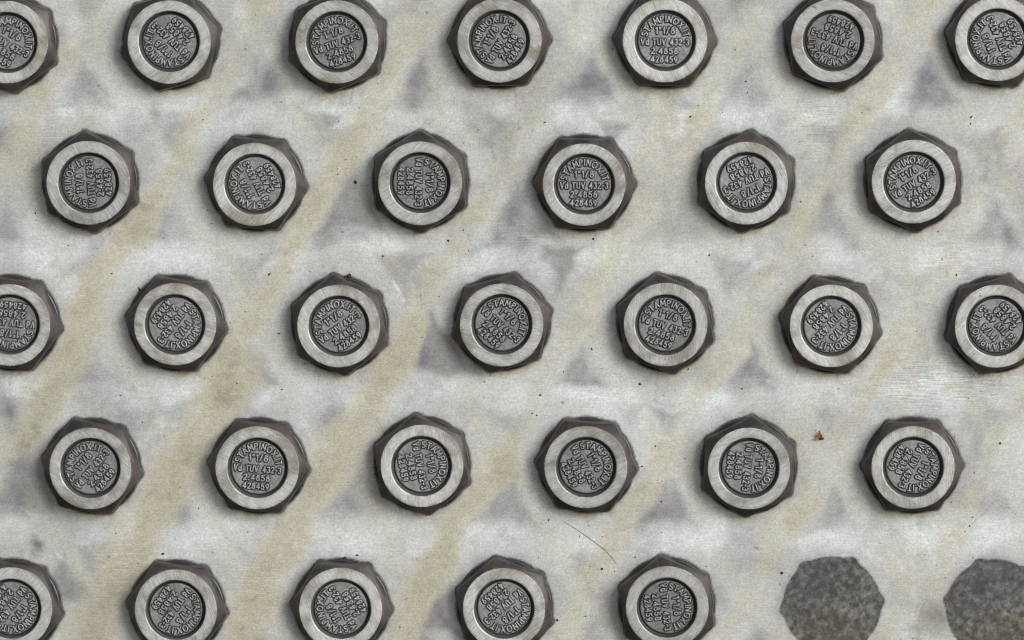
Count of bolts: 31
